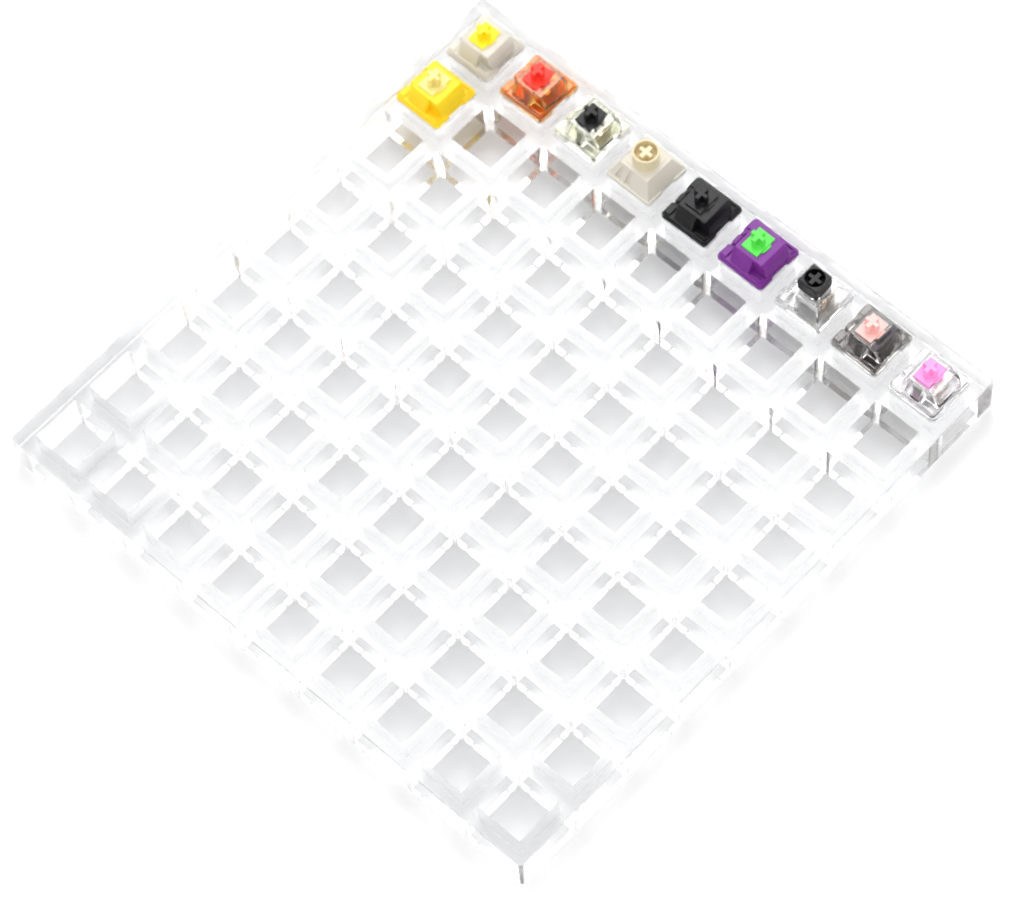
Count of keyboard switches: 10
